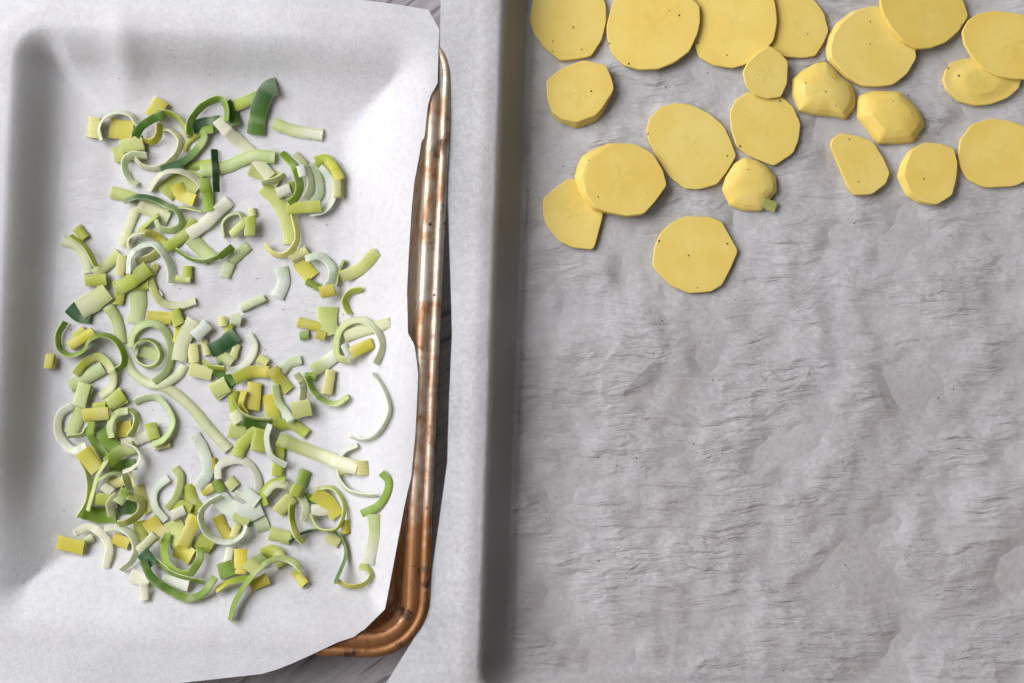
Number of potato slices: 21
